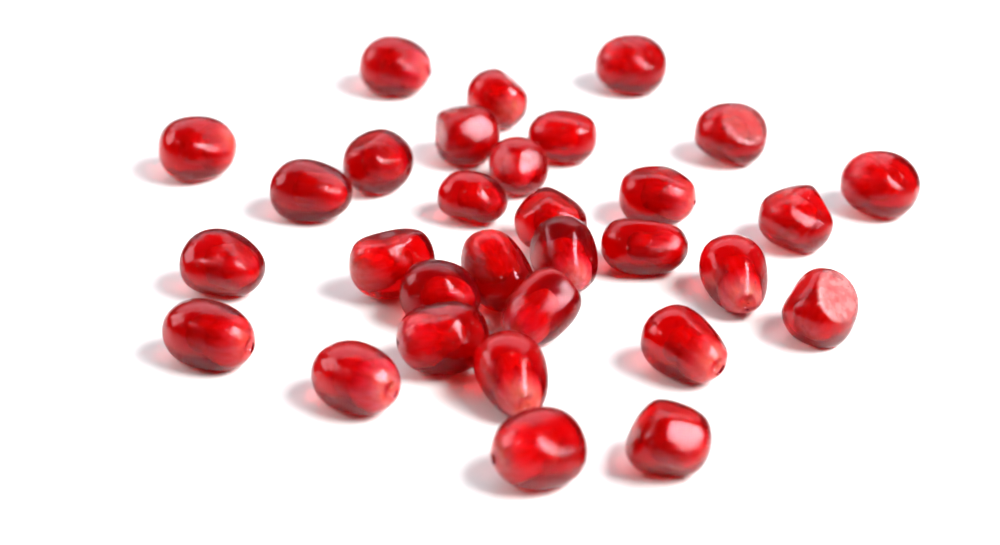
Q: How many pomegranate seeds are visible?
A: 31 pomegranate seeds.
